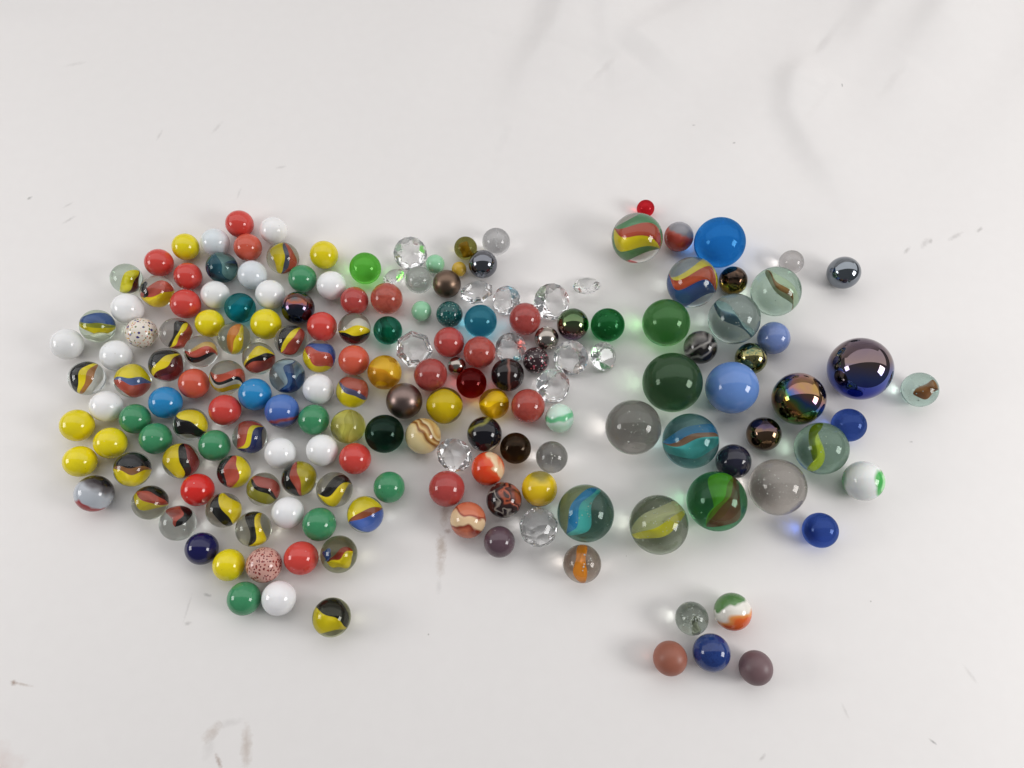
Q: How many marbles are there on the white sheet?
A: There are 165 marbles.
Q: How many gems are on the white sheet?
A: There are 13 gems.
